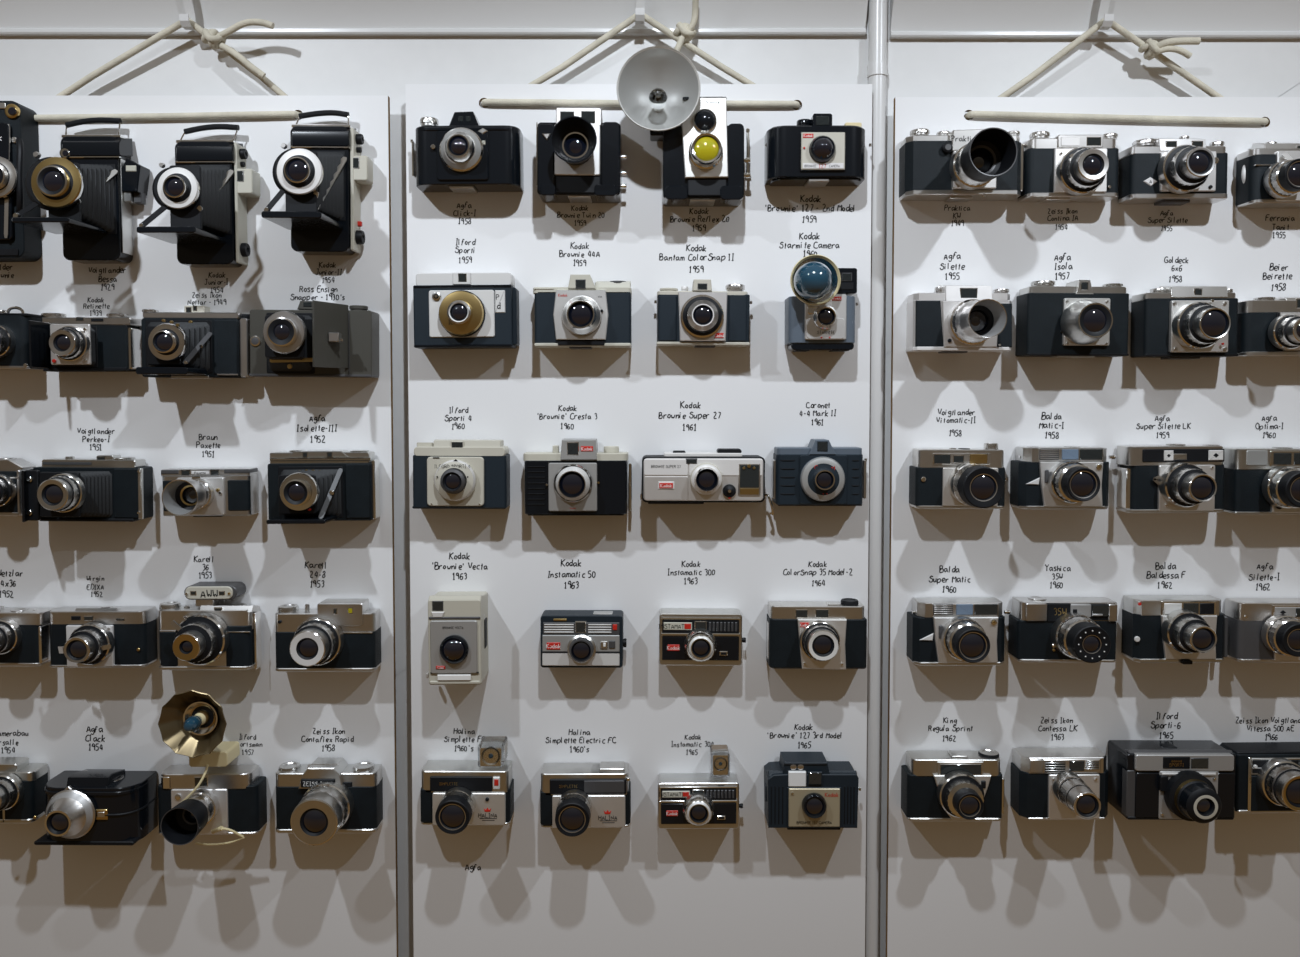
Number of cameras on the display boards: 60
